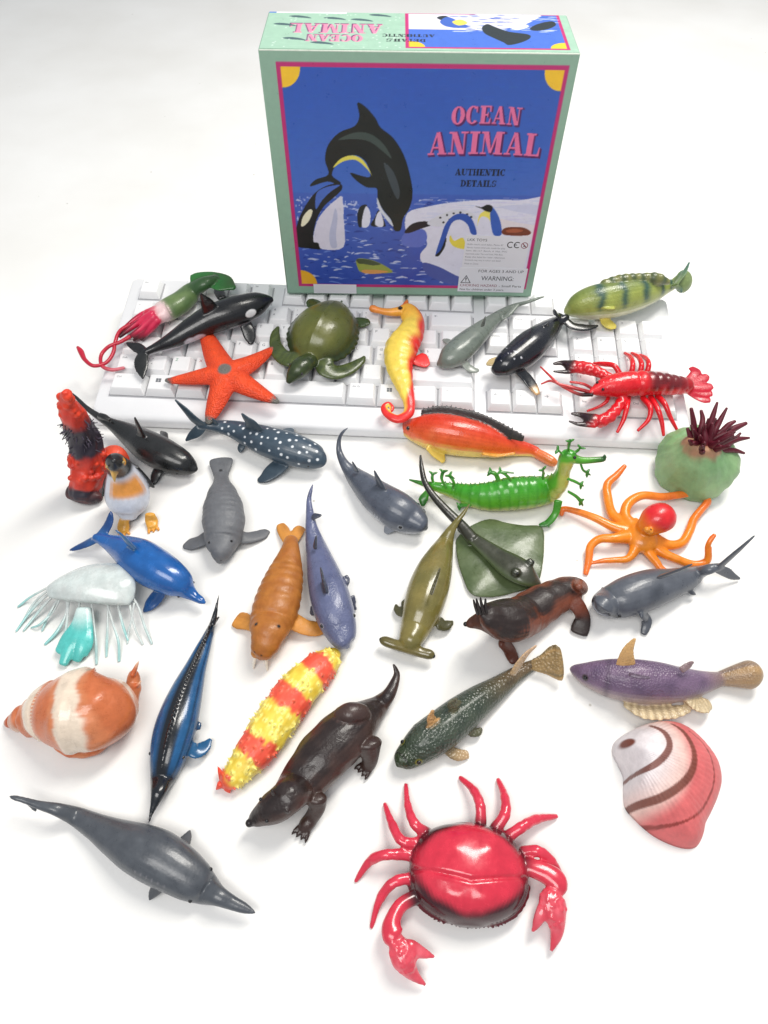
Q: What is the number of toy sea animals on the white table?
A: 36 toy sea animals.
